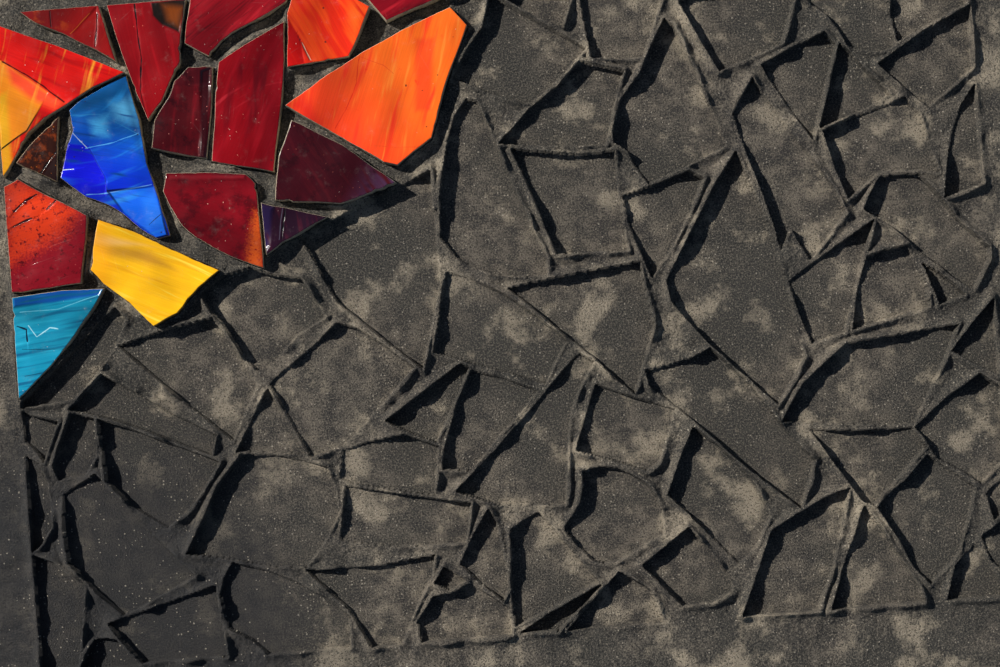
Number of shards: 17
